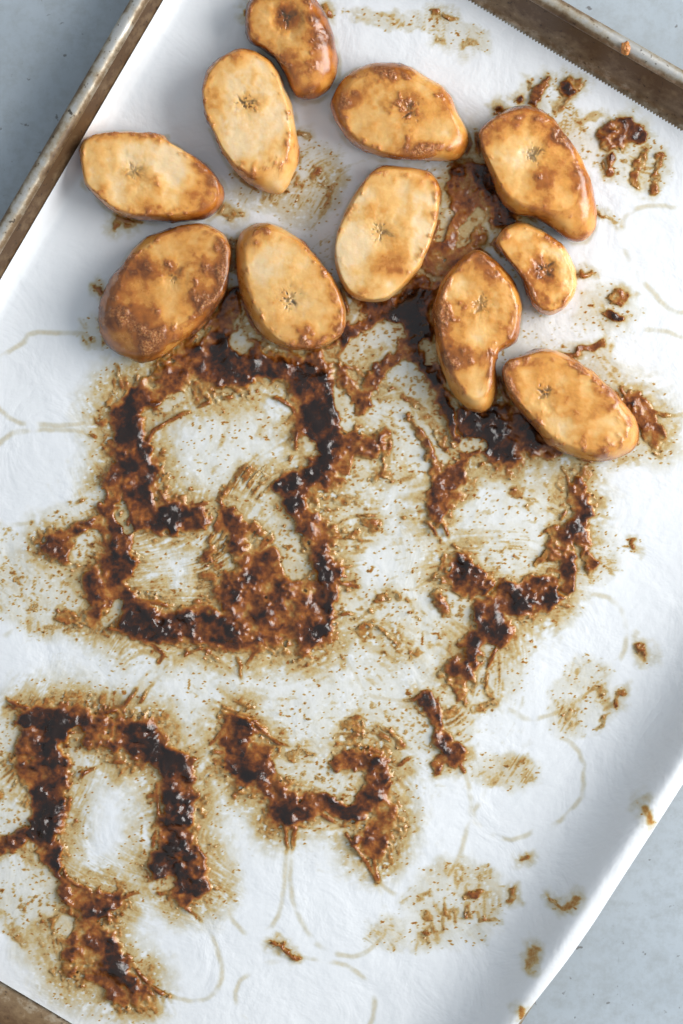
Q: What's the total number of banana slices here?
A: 11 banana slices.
